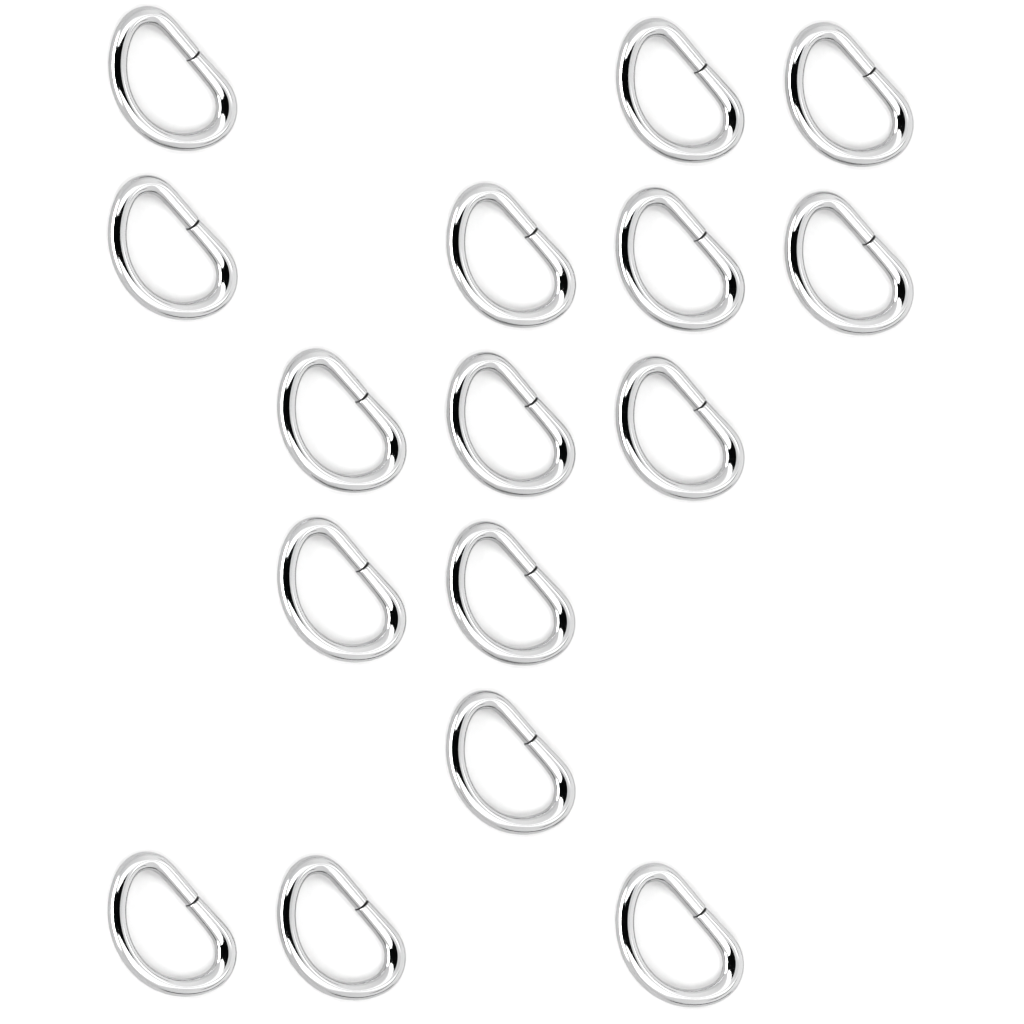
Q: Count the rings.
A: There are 16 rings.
